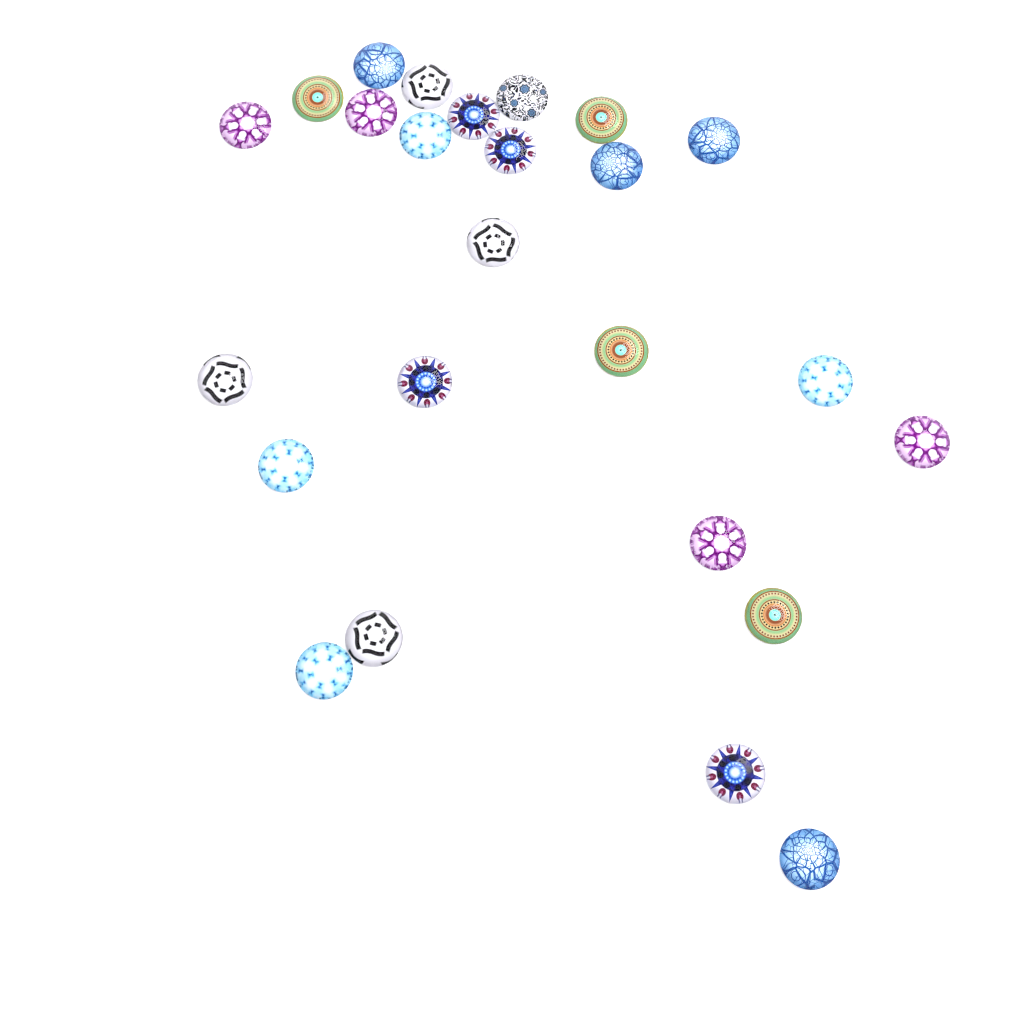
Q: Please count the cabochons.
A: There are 25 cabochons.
